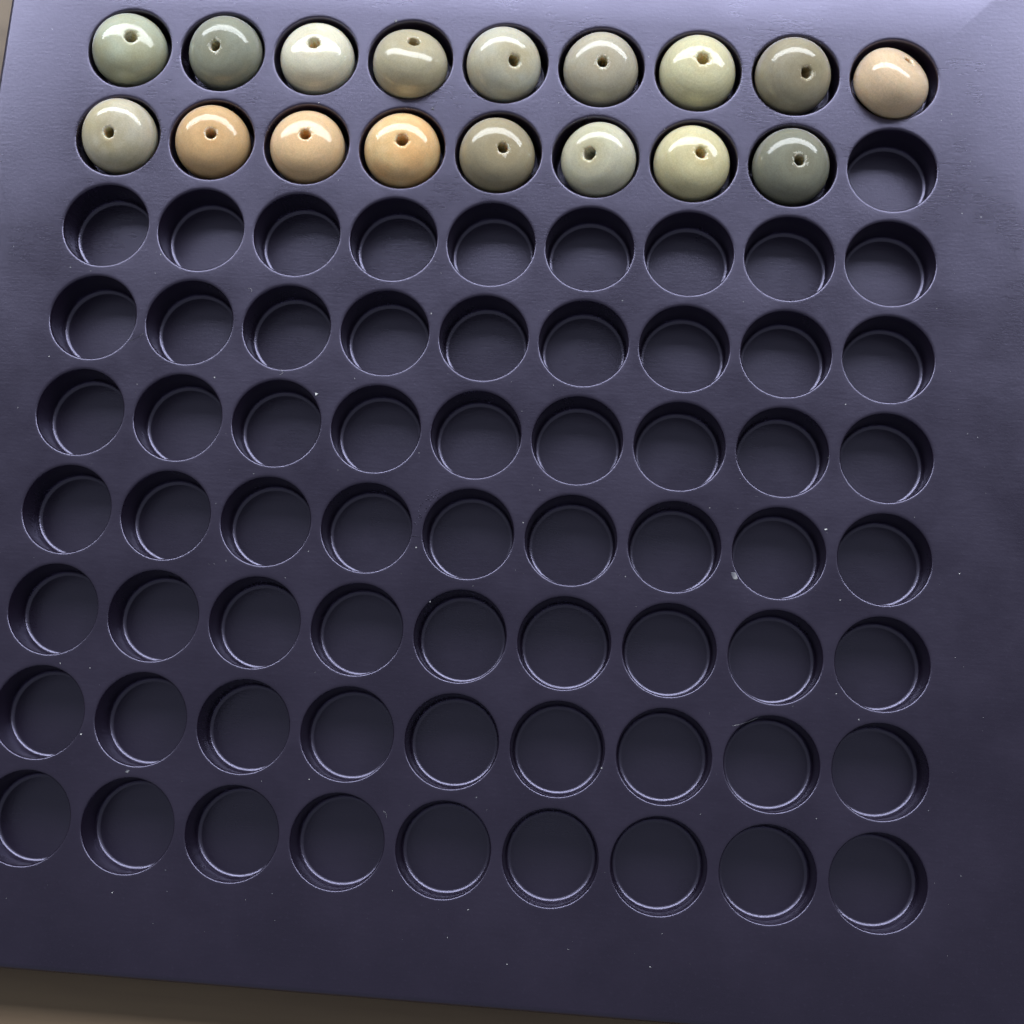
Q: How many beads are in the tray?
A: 17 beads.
